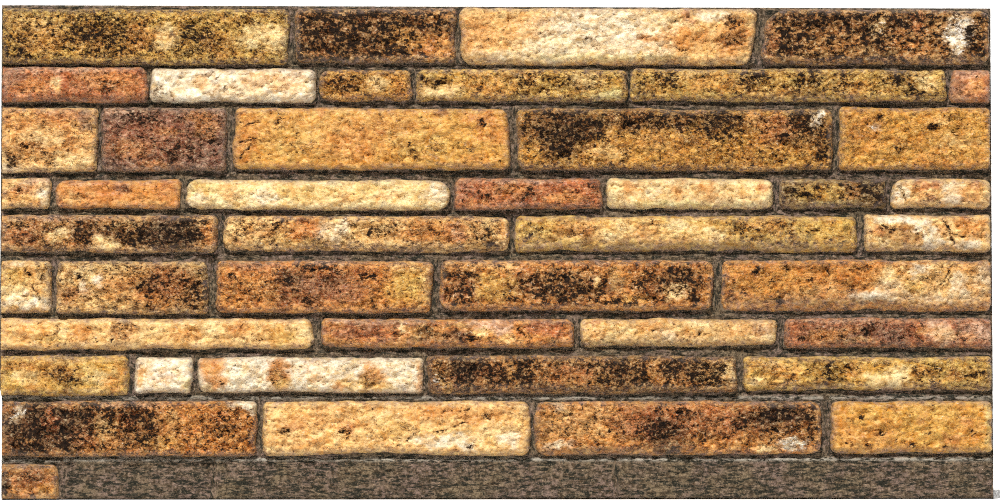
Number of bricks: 45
